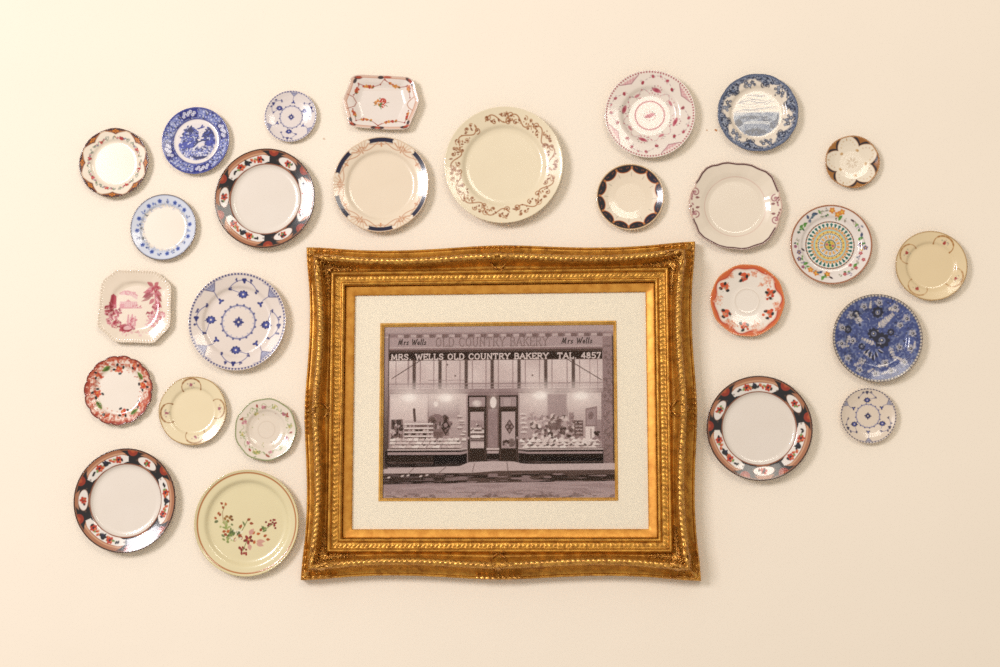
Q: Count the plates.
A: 26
